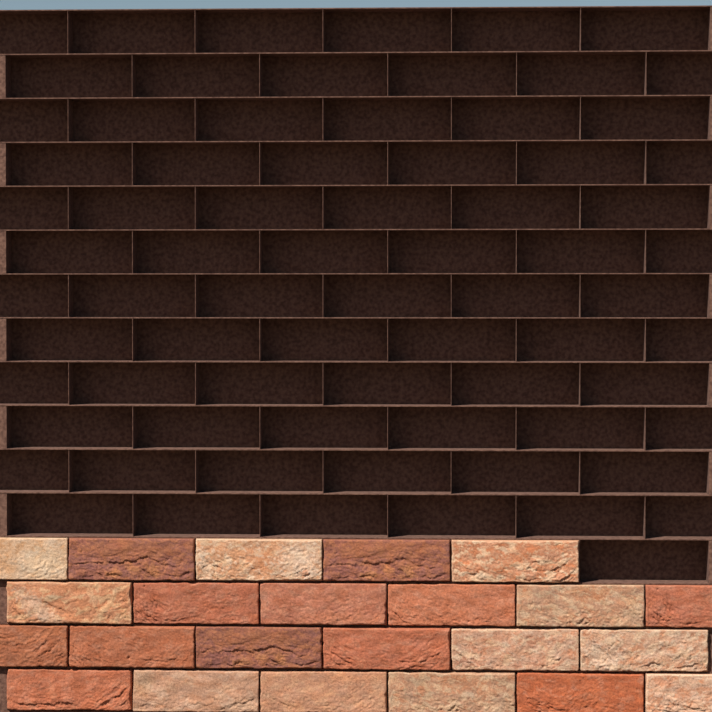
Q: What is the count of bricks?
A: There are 23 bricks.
